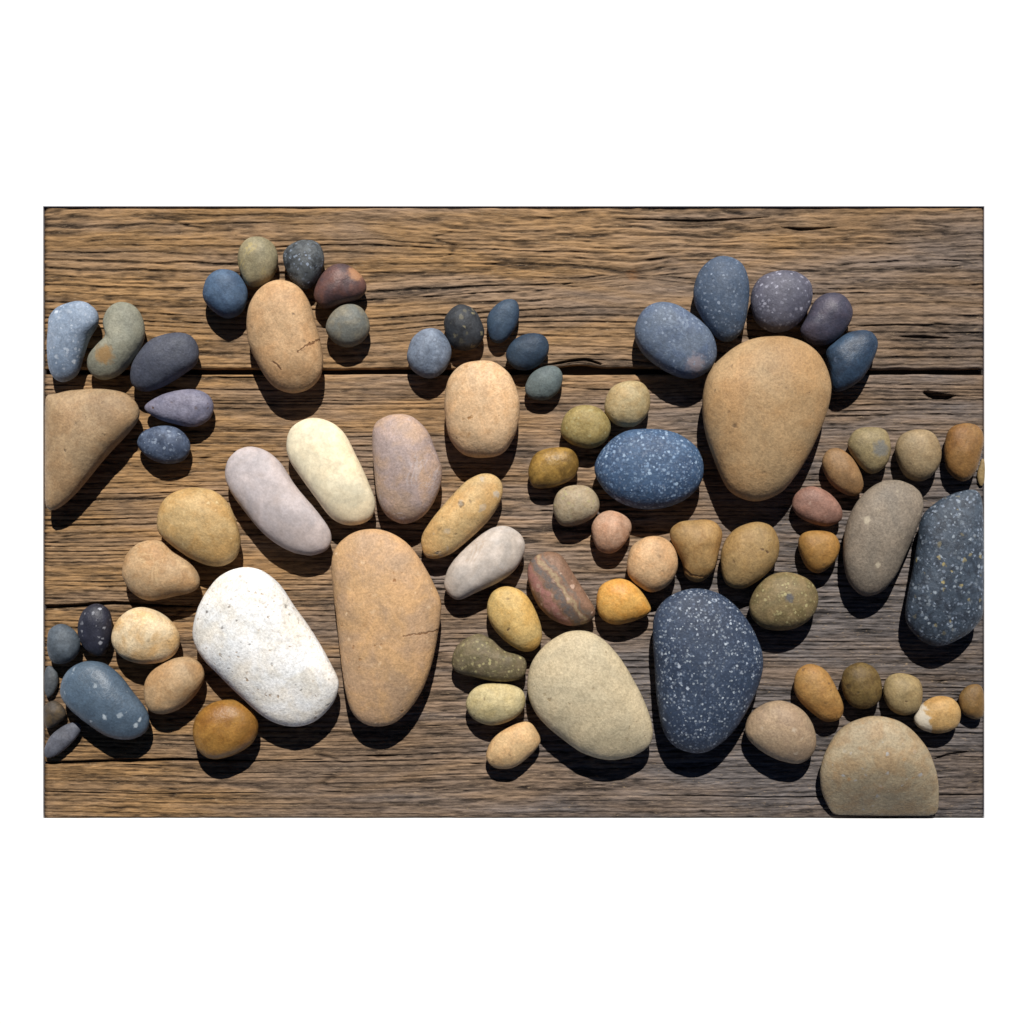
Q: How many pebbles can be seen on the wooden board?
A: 76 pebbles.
